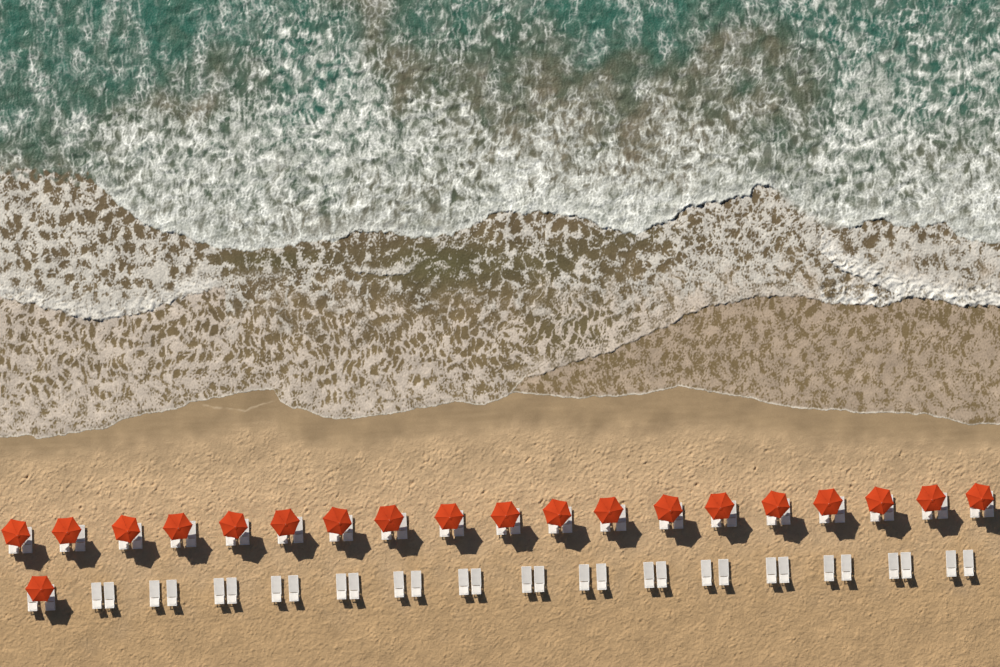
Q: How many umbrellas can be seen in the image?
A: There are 20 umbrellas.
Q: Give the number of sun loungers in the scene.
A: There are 70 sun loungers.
